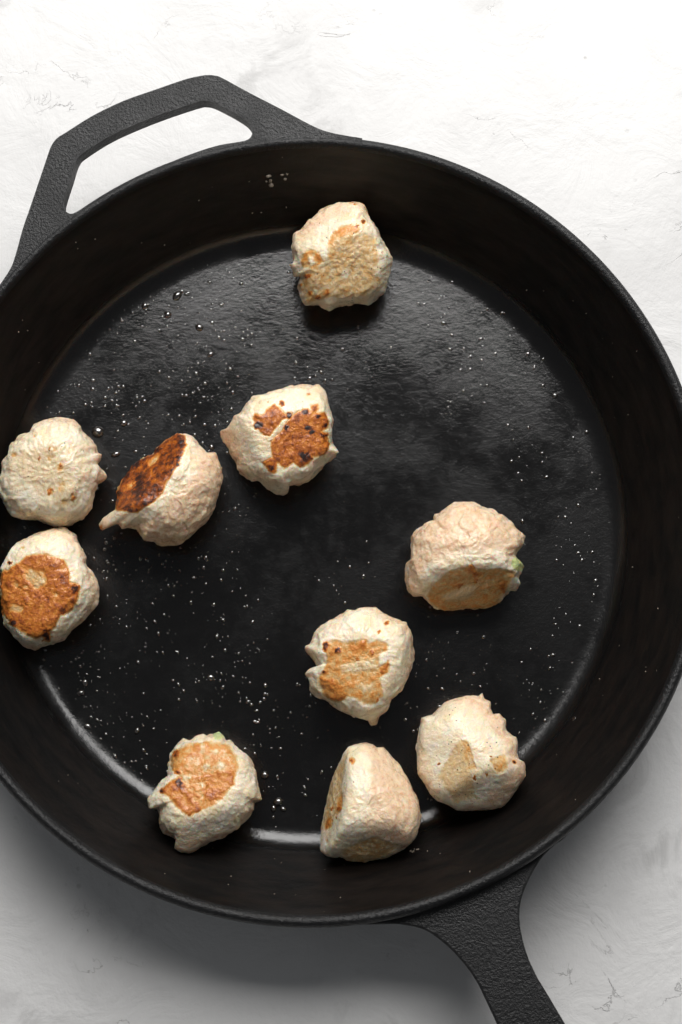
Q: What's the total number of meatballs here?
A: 10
